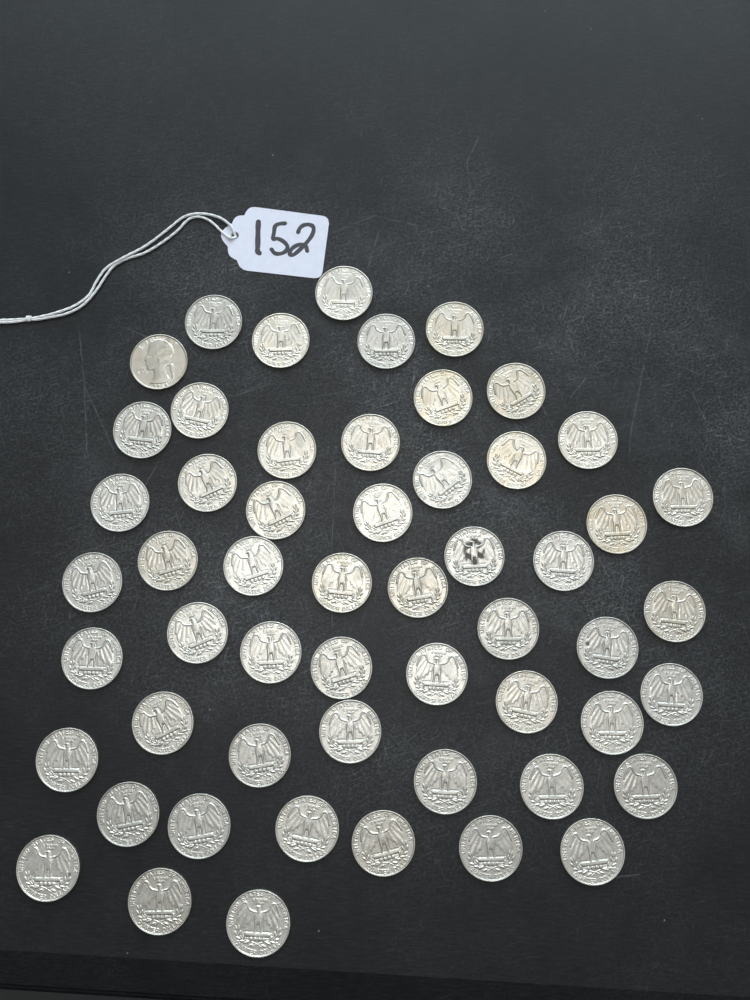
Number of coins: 55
